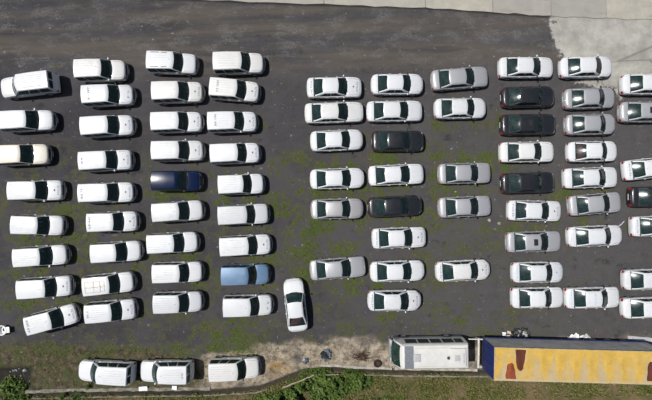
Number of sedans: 44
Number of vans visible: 38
